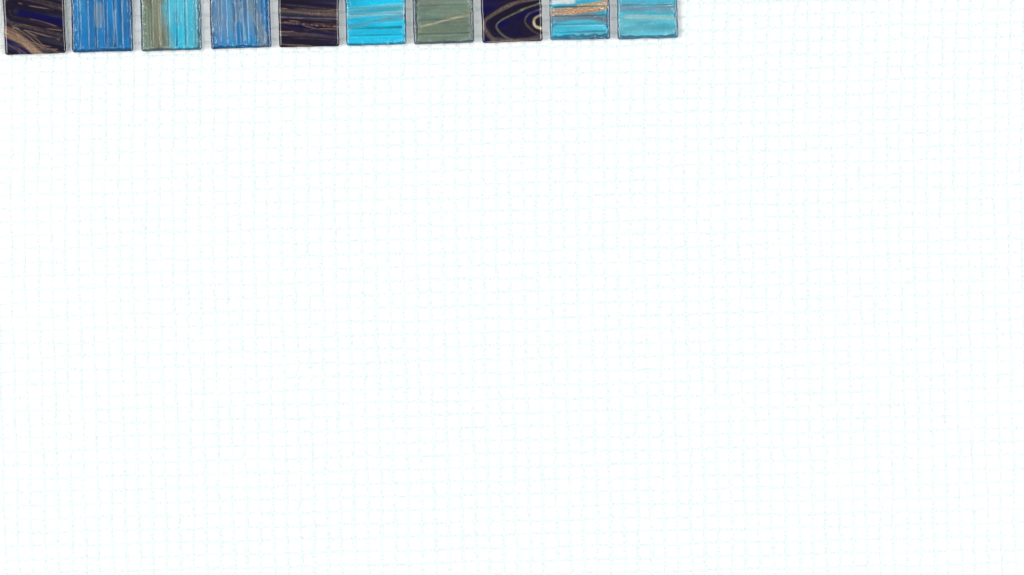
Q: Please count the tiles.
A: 10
